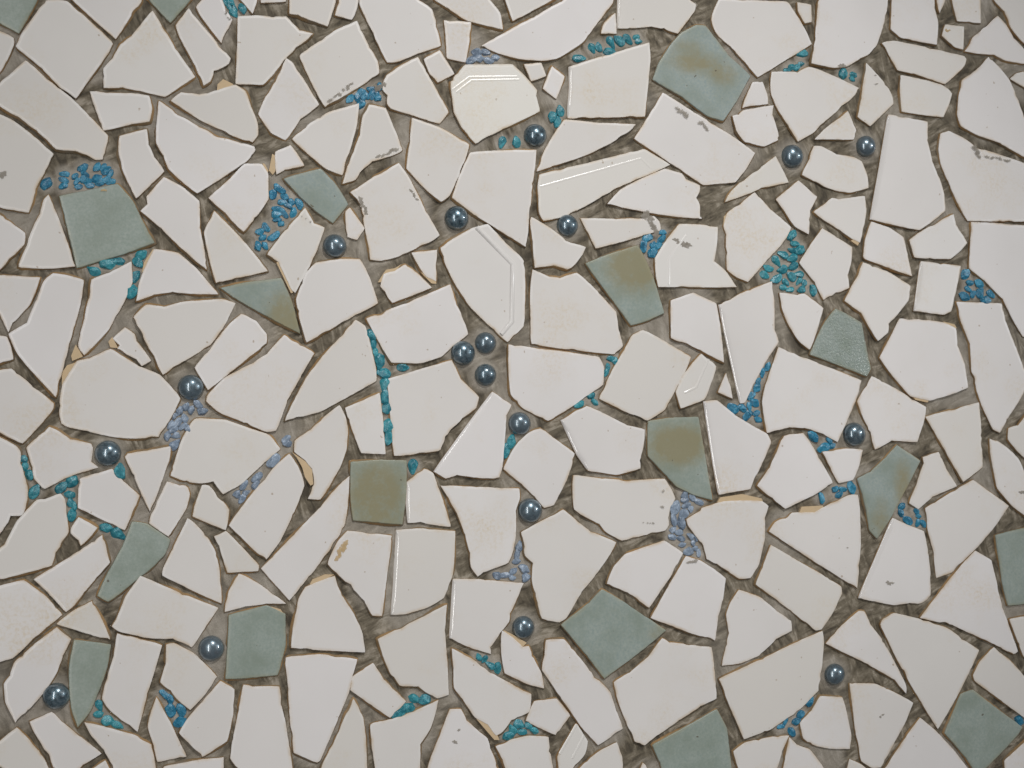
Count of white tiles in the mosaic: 198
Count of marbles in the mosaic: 18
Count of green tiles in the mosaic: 18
